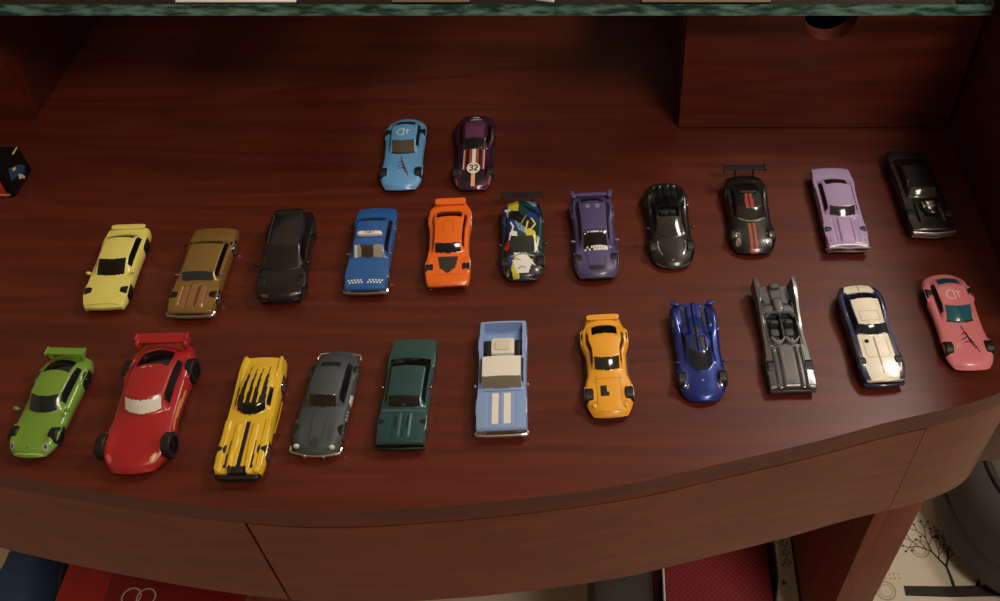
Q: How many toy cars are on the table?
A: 24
